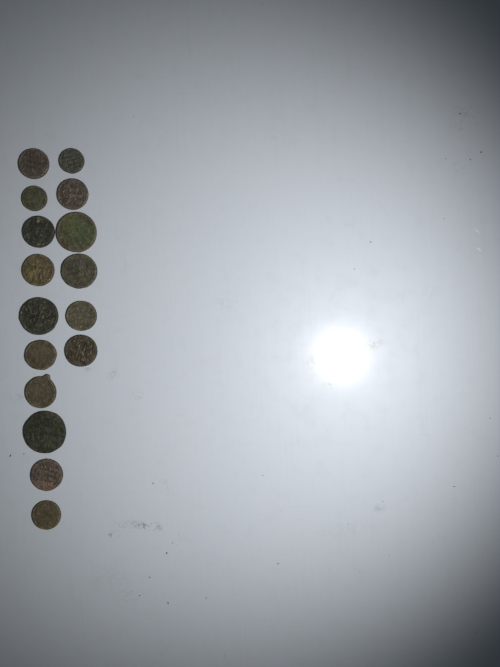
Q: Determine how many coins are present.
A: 16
